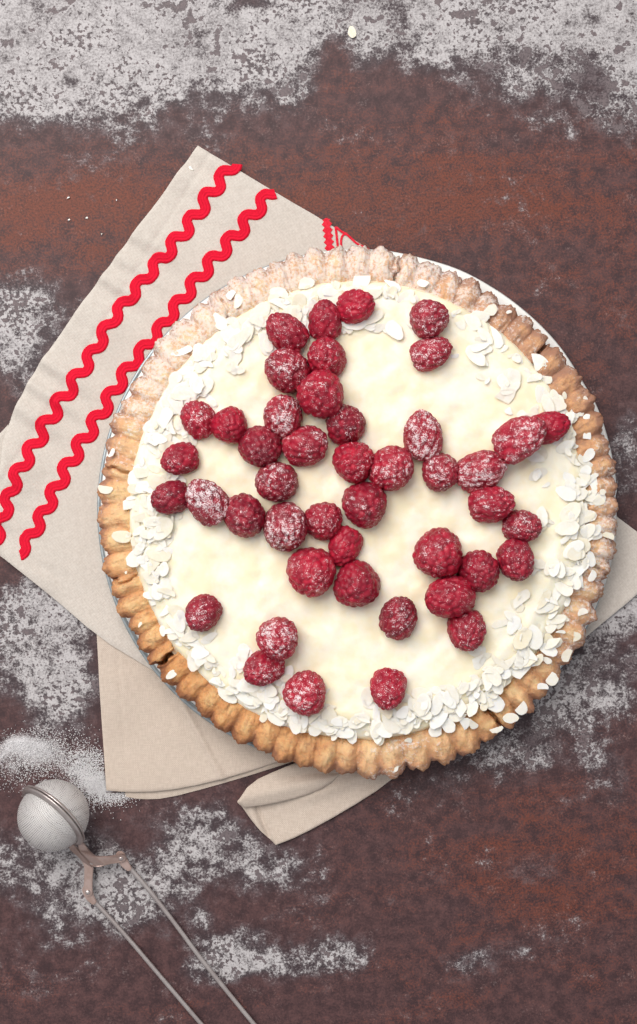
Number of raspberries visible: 45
